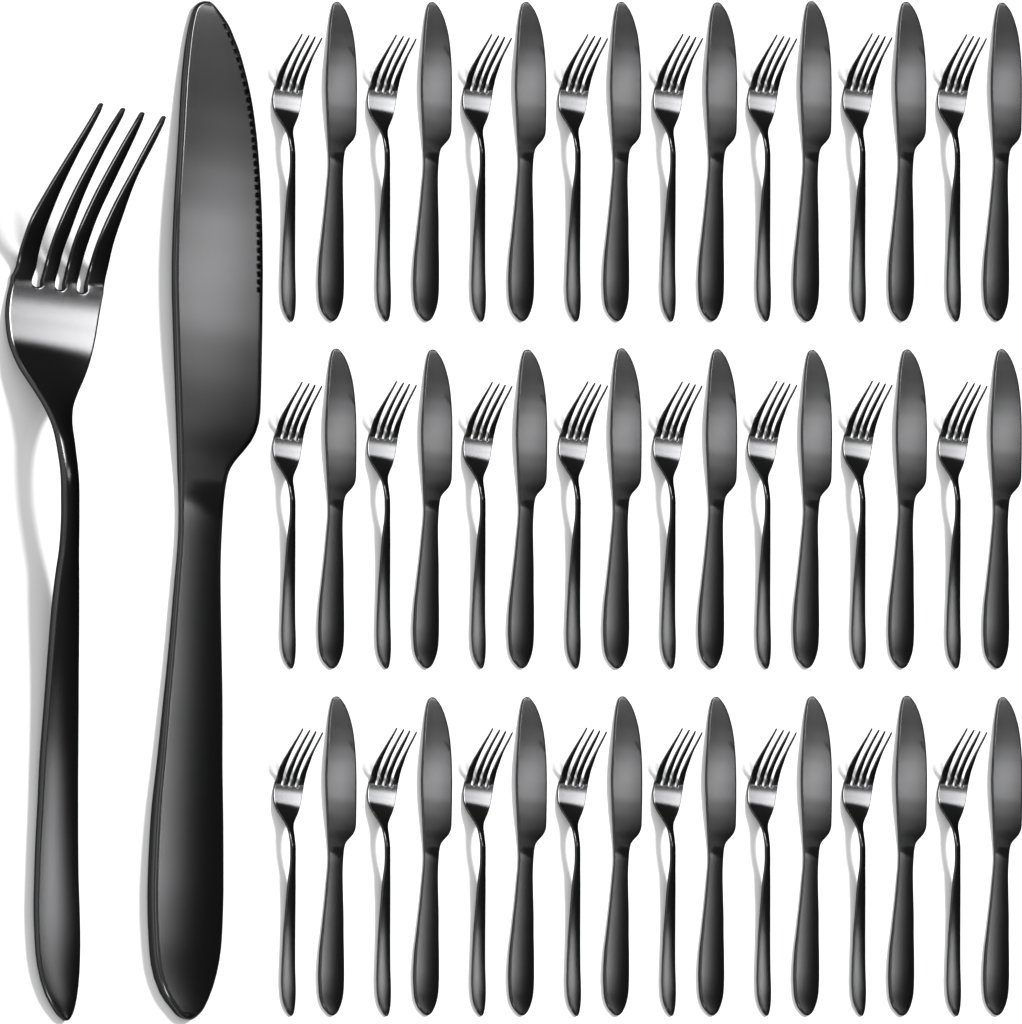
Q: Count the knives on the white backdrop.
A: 25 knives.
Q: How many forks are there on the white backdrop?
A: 25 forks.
